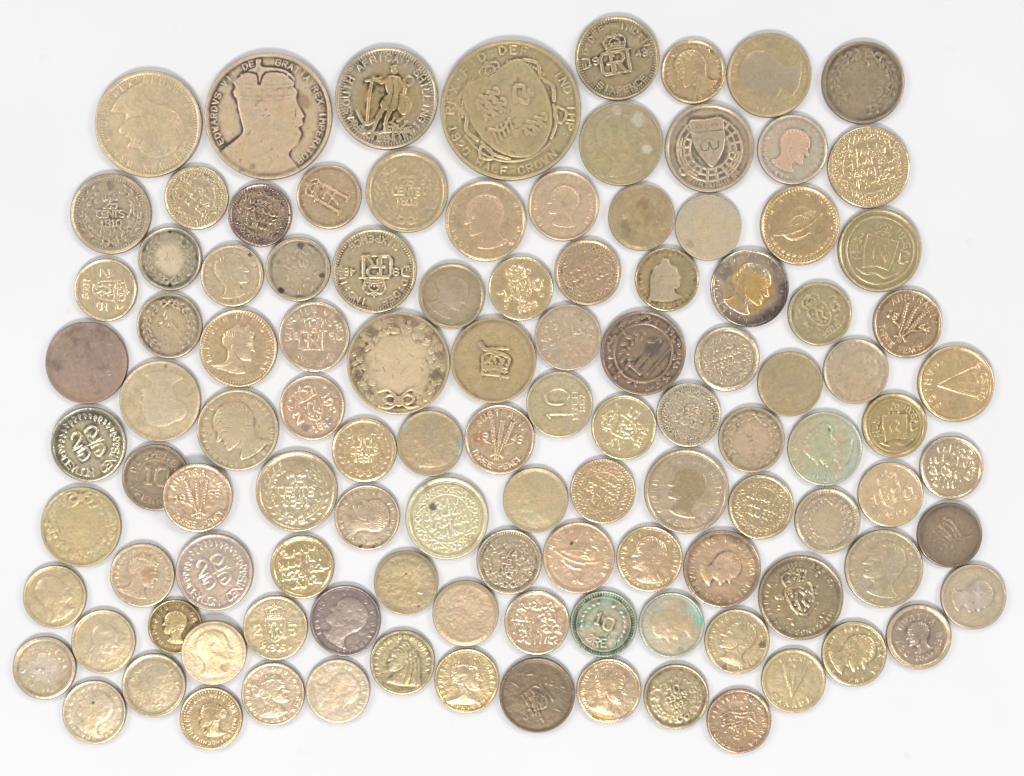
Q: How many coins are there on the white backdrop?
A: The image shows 111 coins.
